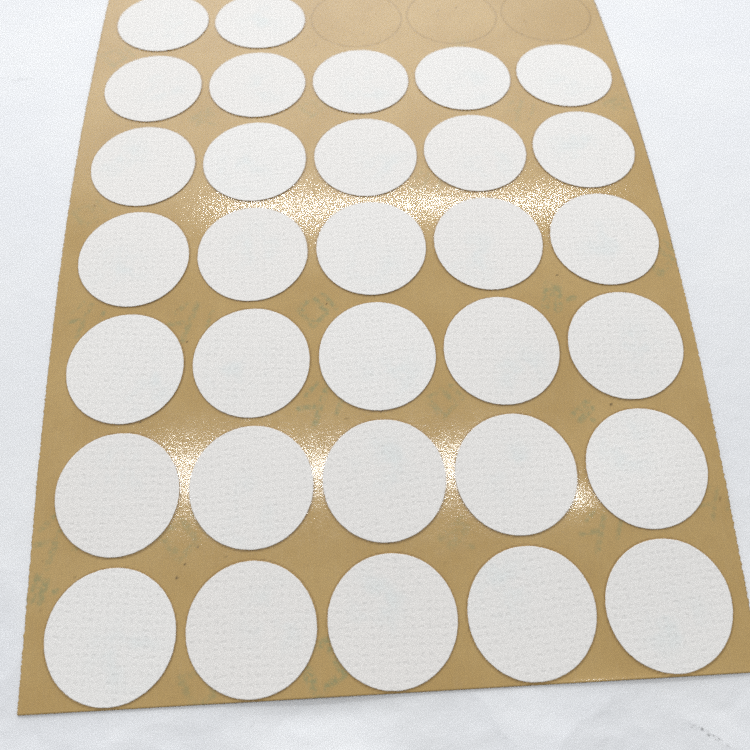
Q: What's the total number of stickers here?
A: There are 32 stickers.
